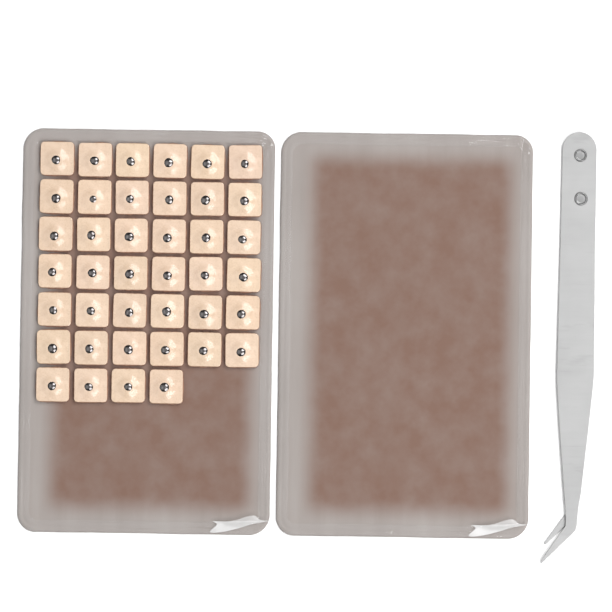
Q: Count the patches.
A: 40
